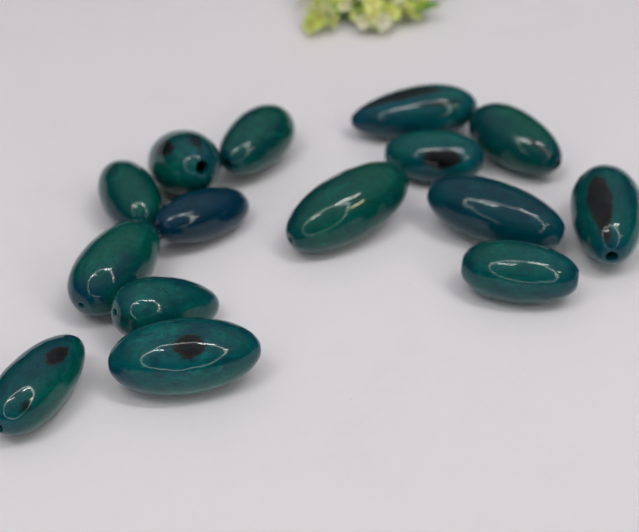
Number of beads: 15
